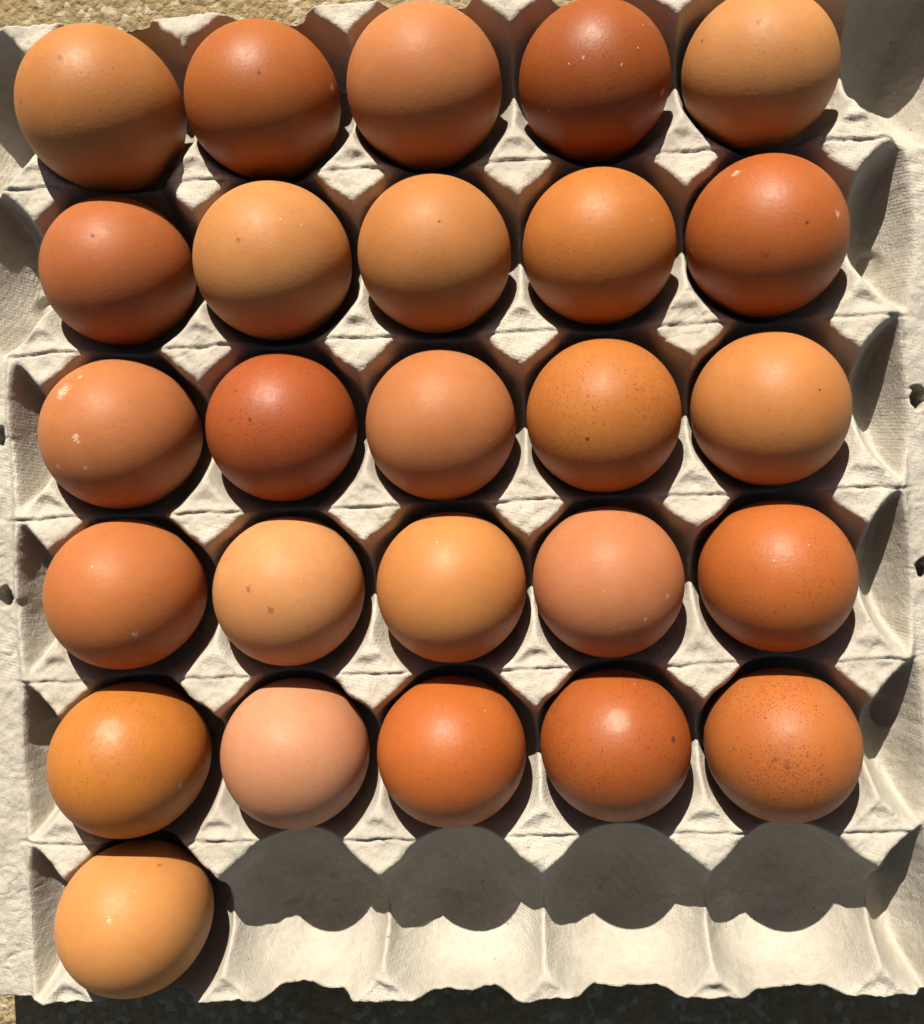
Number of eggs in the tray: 26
